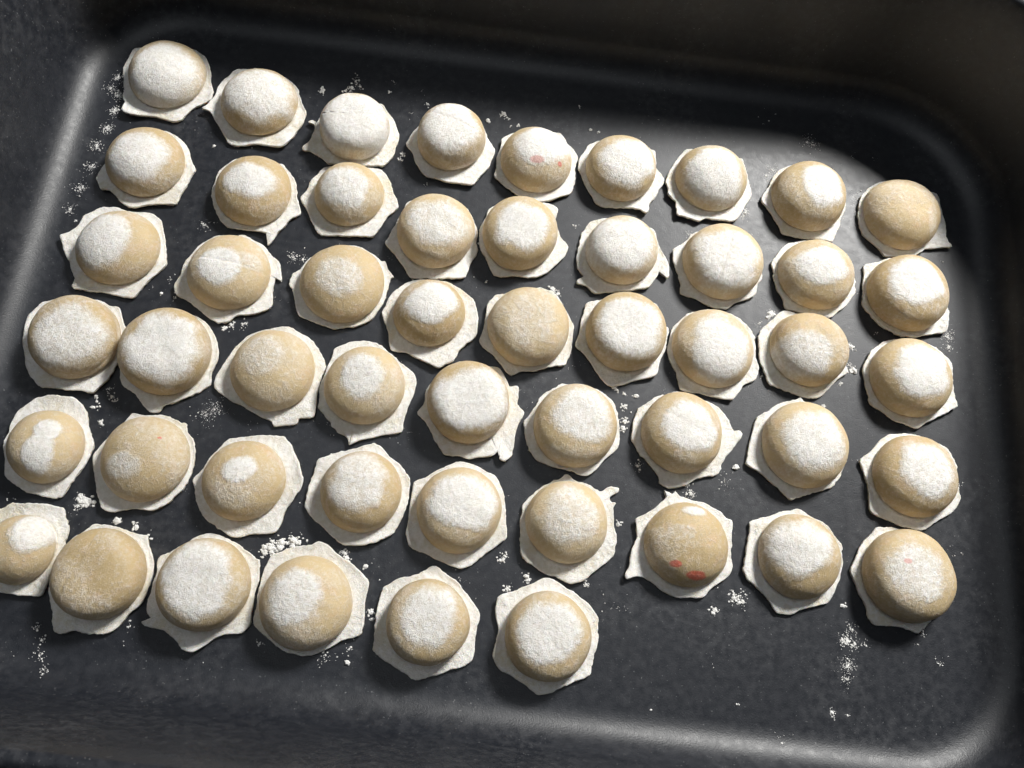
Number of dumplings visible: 51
